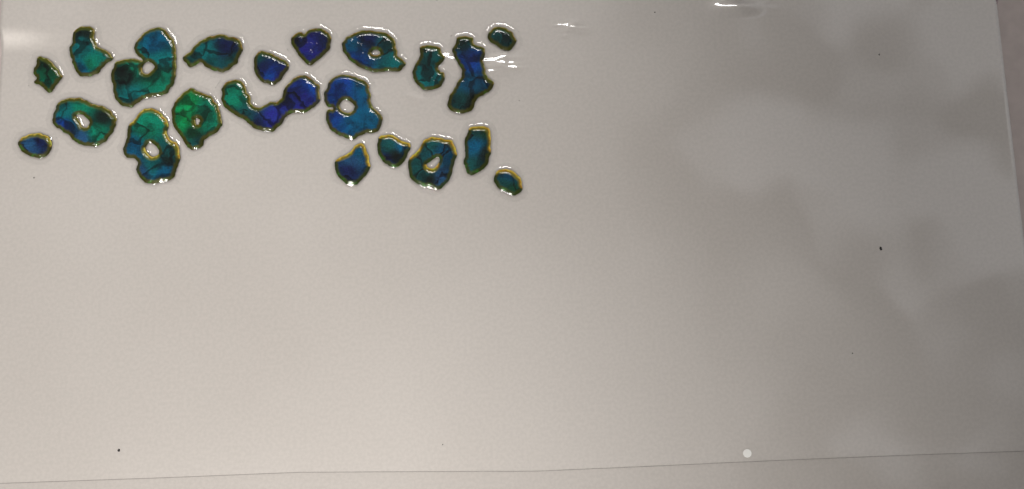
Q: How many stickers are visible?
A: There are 21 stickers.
